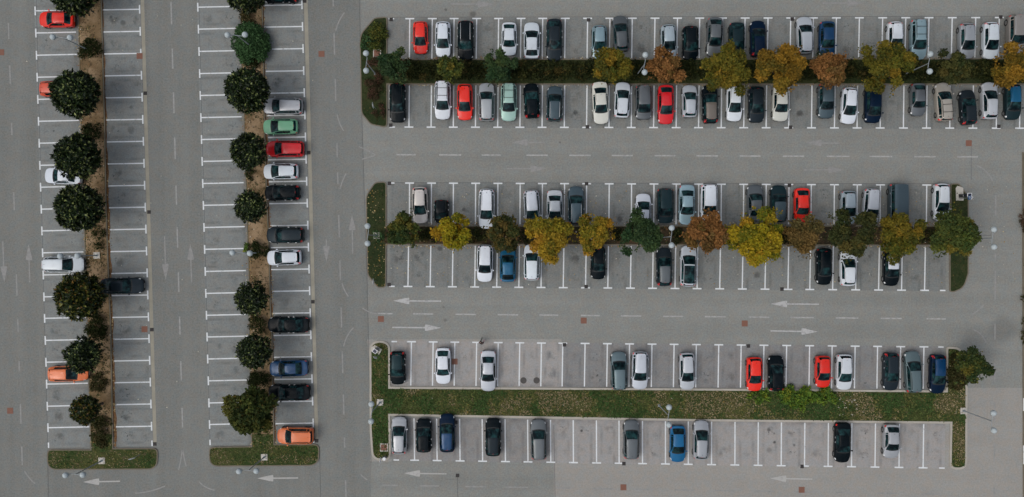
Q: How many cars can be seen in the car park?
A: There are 111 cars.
